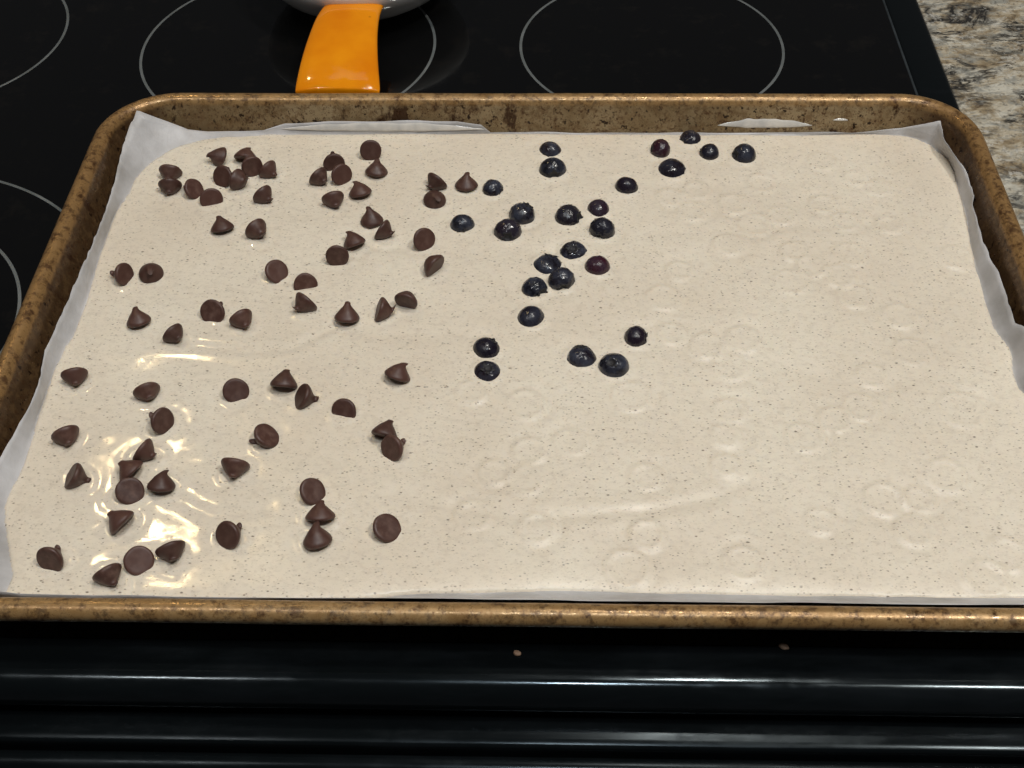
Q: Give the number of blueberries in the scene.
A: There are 26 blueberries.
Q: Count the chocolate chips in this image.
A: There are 69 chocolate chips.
